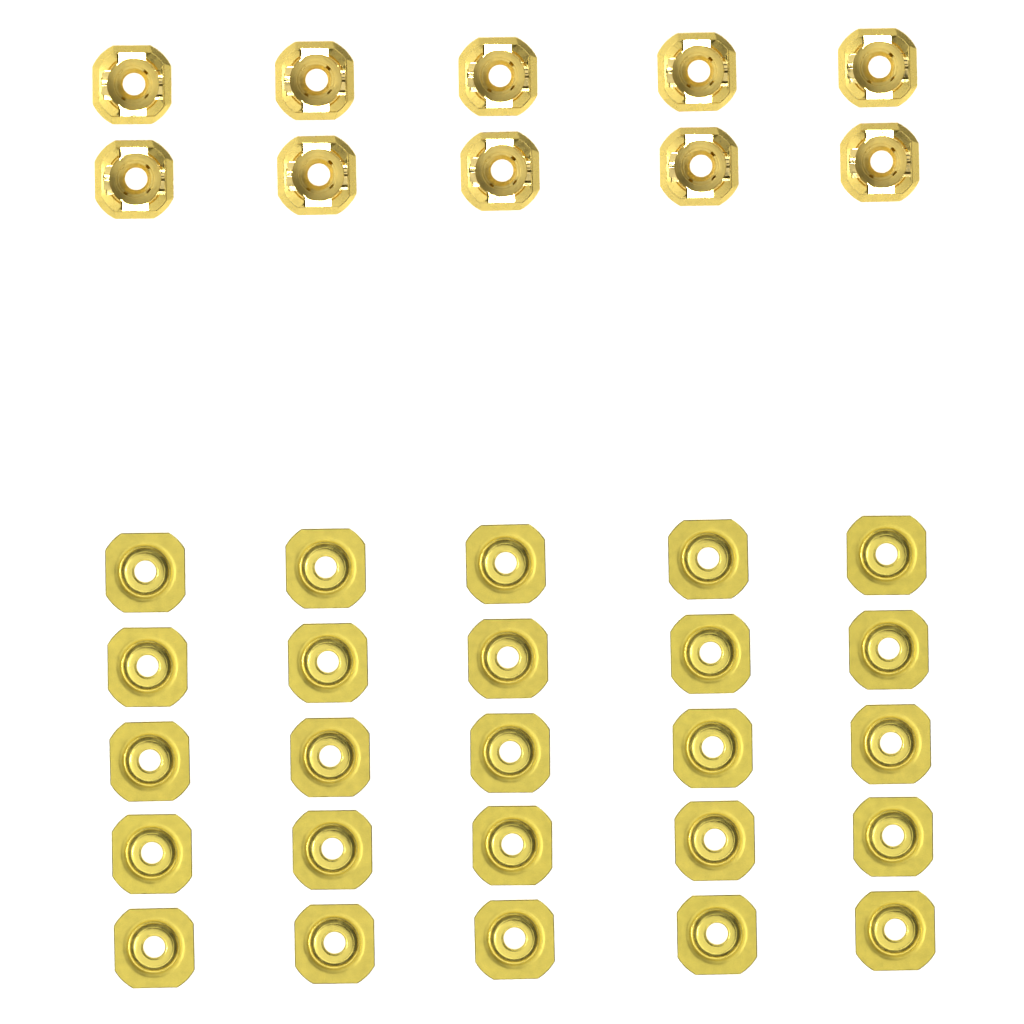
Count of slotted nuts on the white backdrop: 10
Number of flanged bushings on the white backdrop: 25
